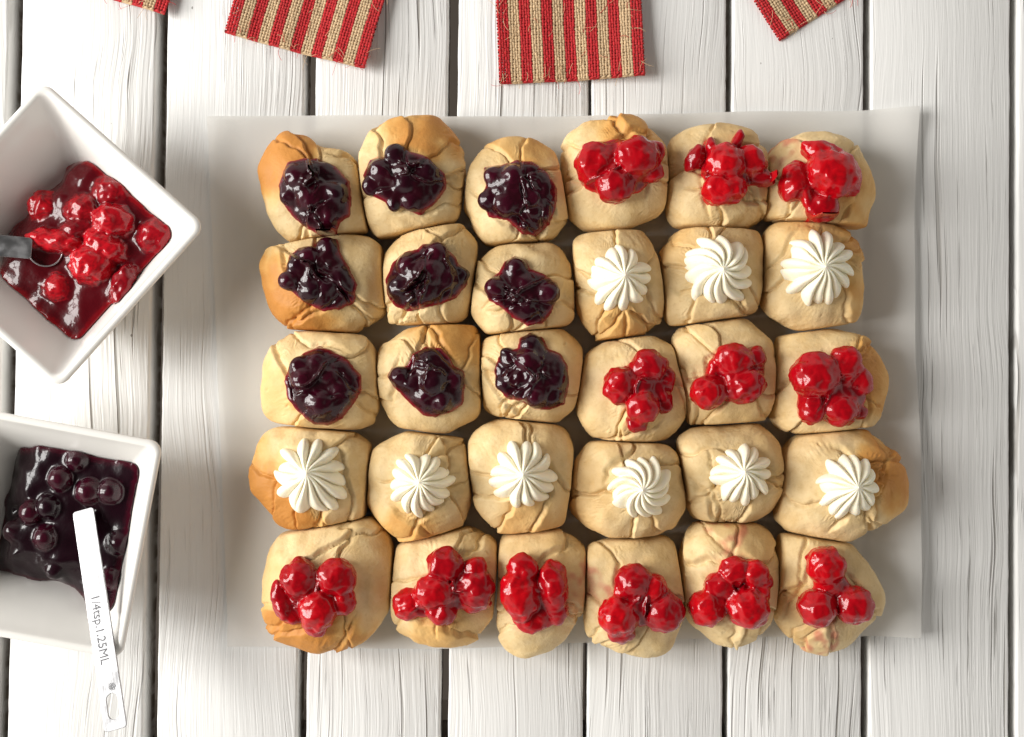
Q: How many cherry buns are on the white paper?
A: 12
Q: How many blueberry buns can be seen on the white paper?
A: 9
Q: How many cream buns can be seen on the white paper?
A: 9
